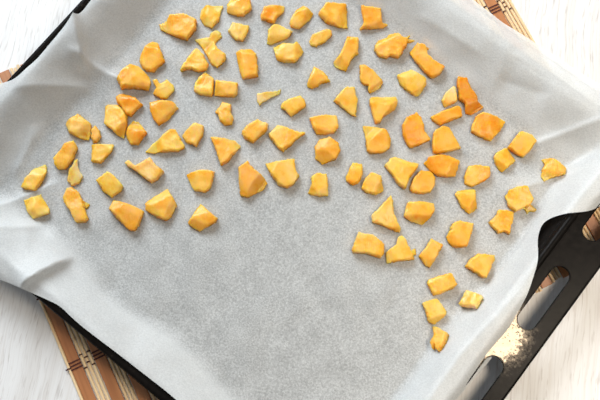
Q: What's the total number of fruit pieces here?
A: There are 88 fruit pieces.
